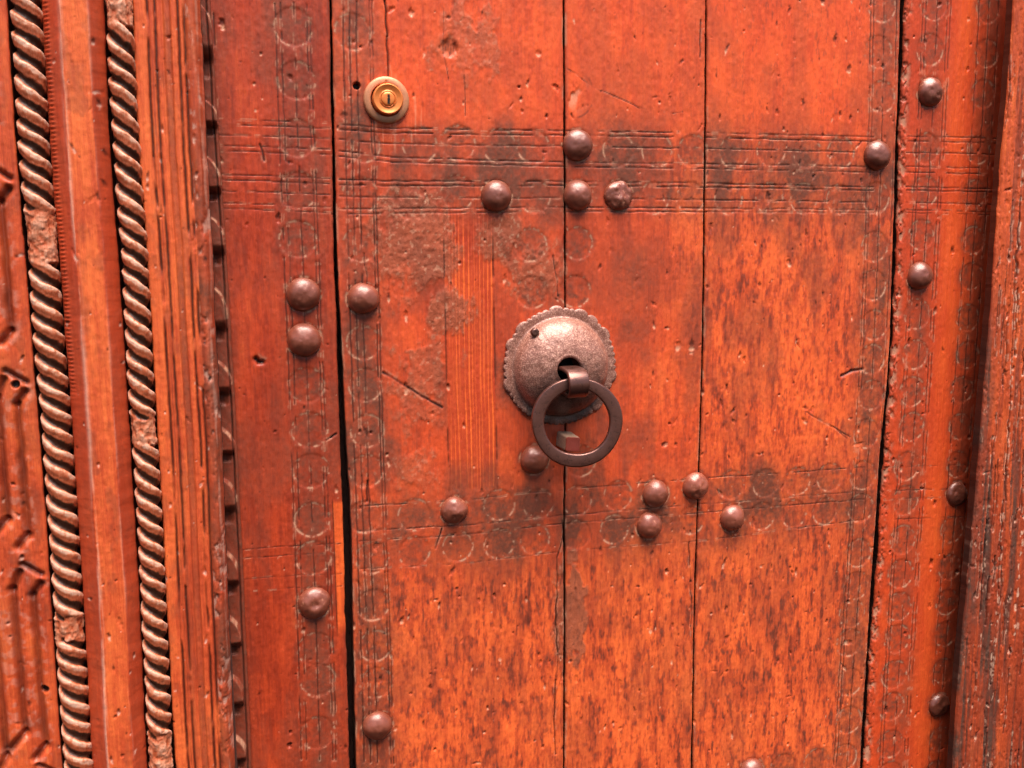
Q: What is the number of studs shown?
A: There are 21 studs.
